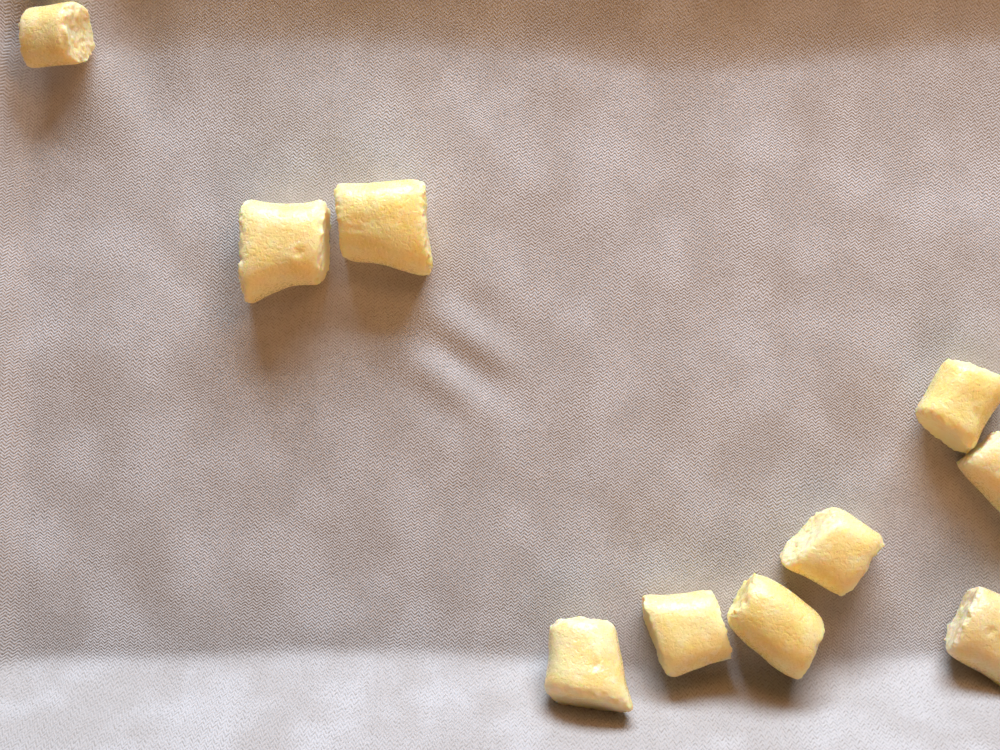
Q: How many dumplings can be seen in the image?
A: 10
